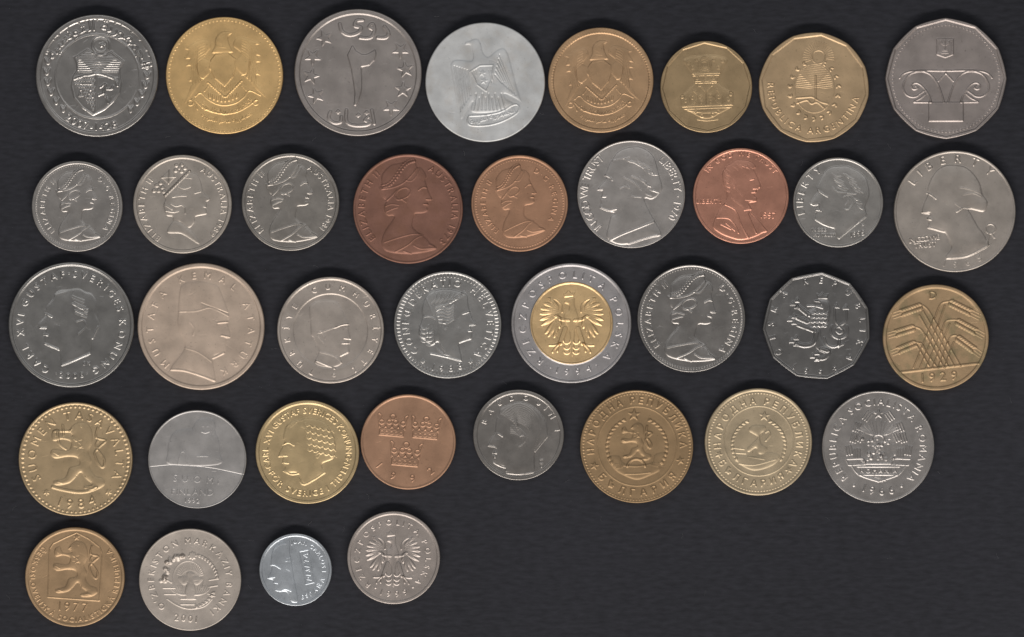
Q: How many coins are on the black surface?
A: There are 37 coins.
